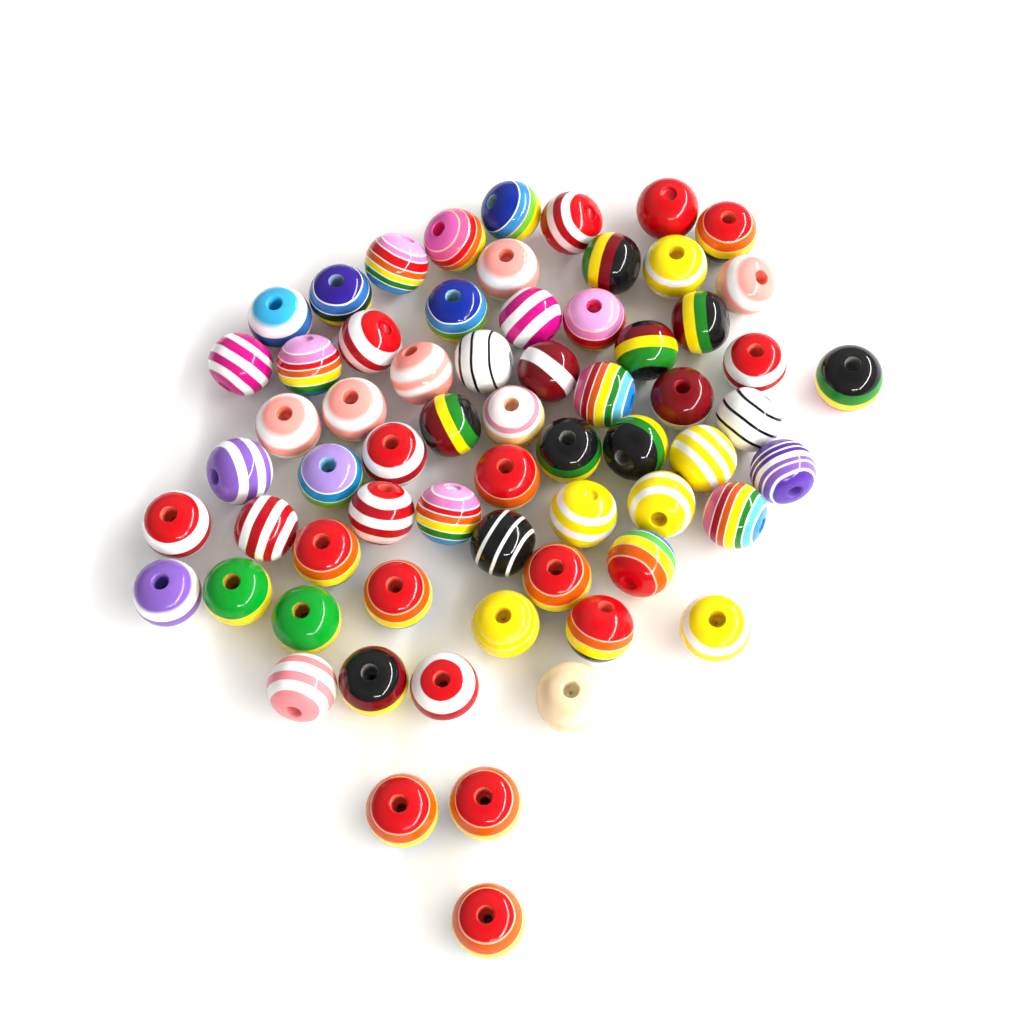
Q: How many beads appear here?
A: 65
